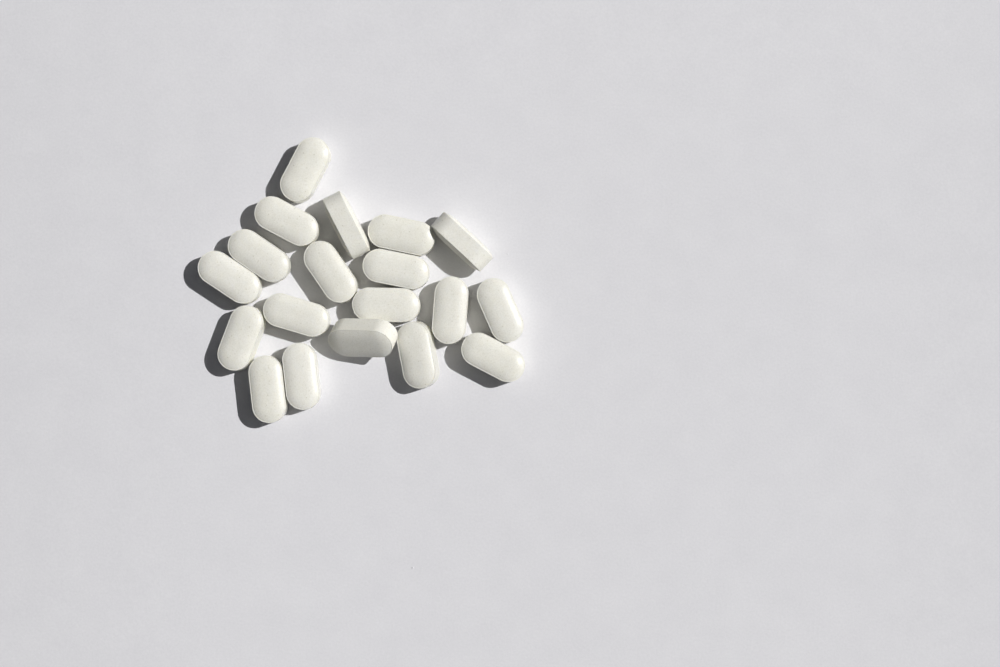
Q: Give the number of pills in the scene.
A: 19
